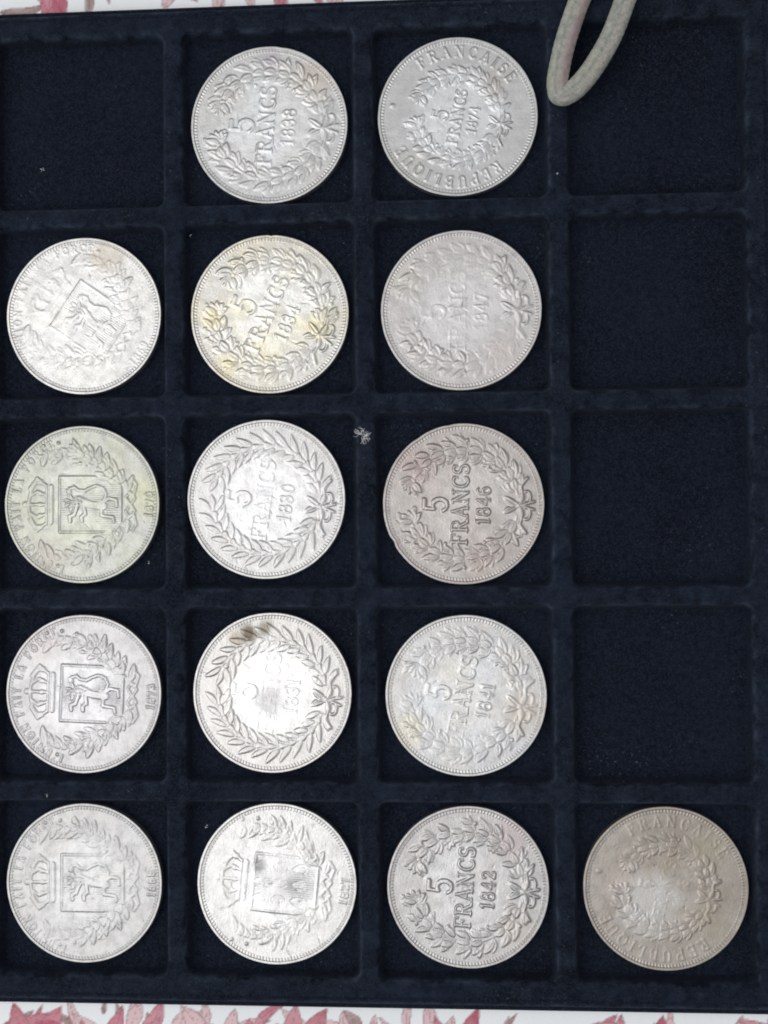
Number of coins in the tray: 15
